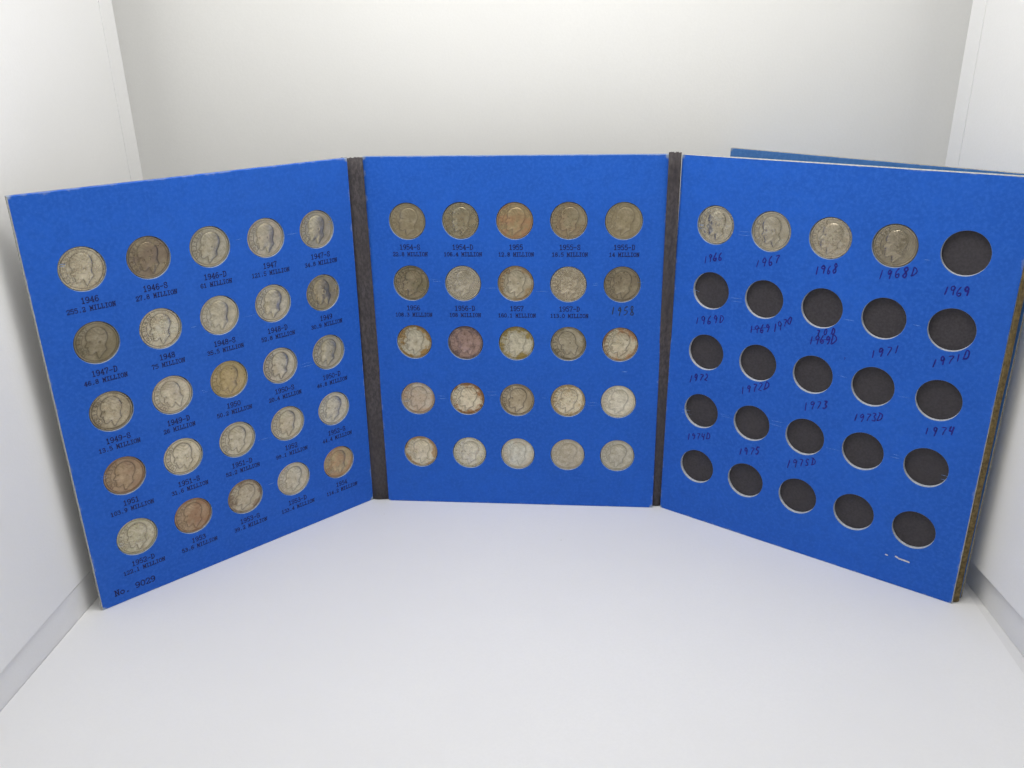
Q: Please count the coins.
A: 54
